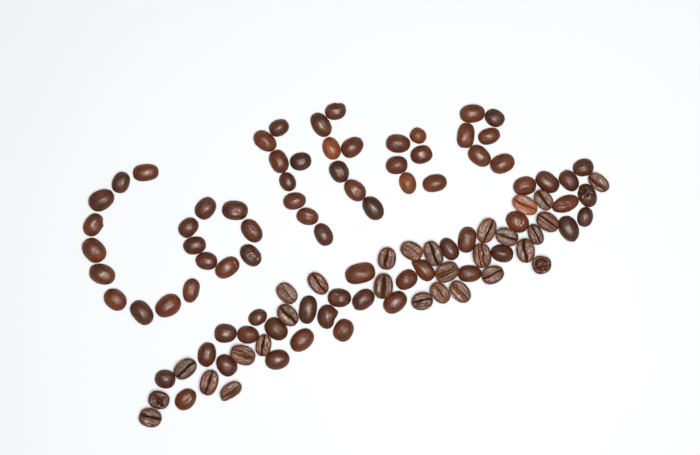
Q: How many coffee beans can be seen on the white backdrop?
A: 106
